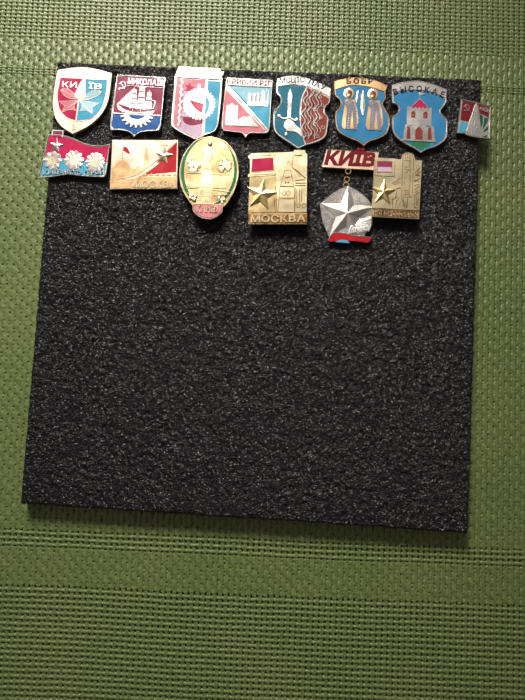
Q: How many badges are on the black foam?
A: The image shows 14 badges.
